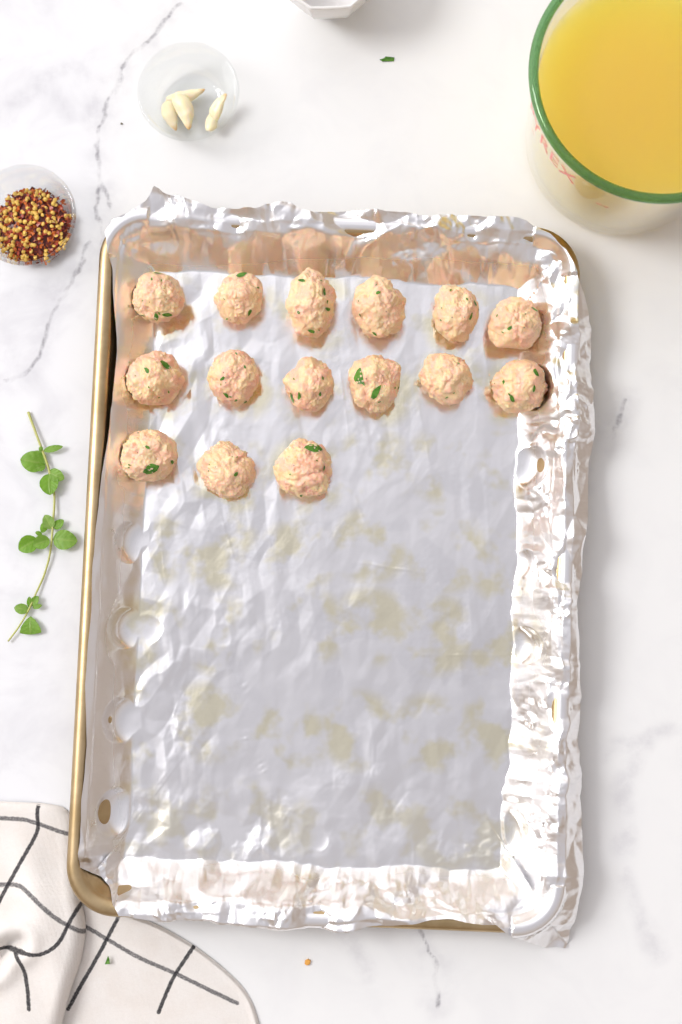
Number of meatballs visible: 15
